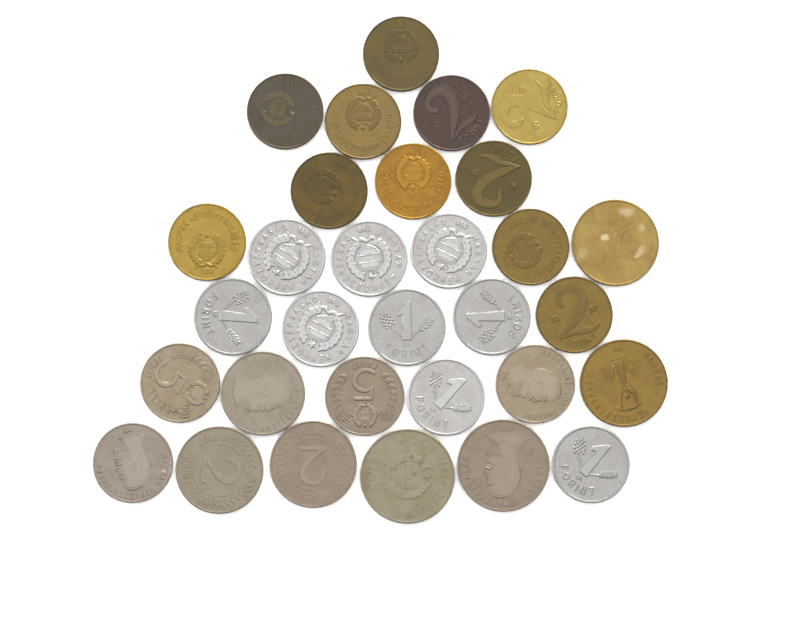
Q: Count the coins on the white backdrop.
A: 31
